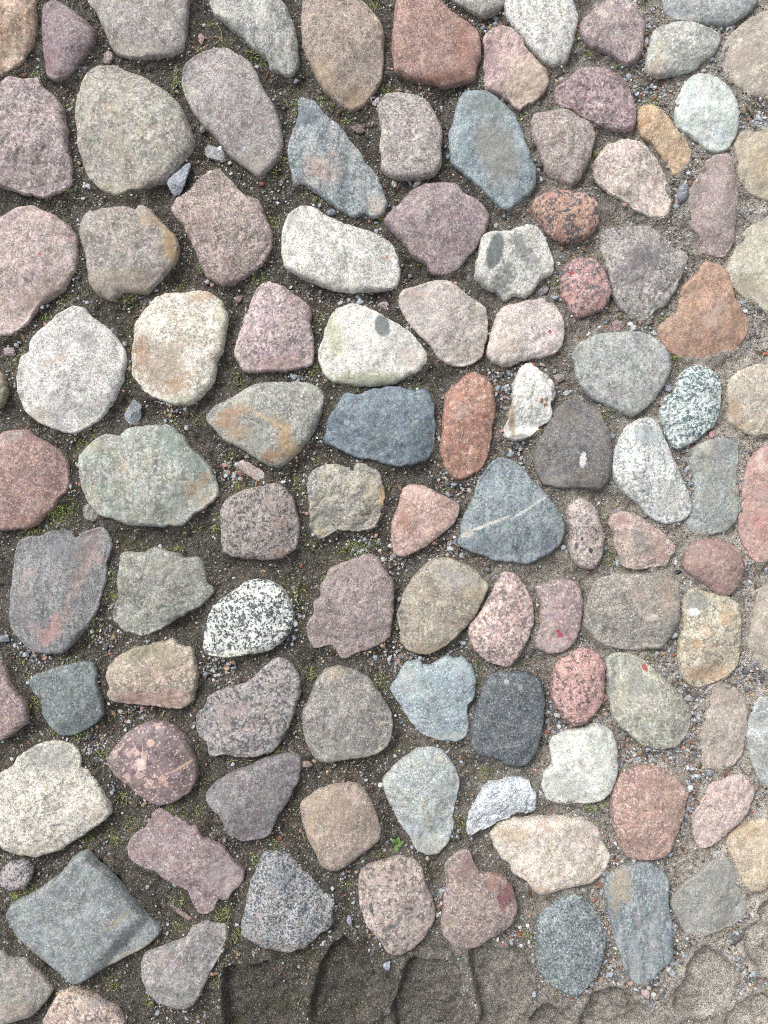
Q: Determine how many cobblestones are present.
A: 108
